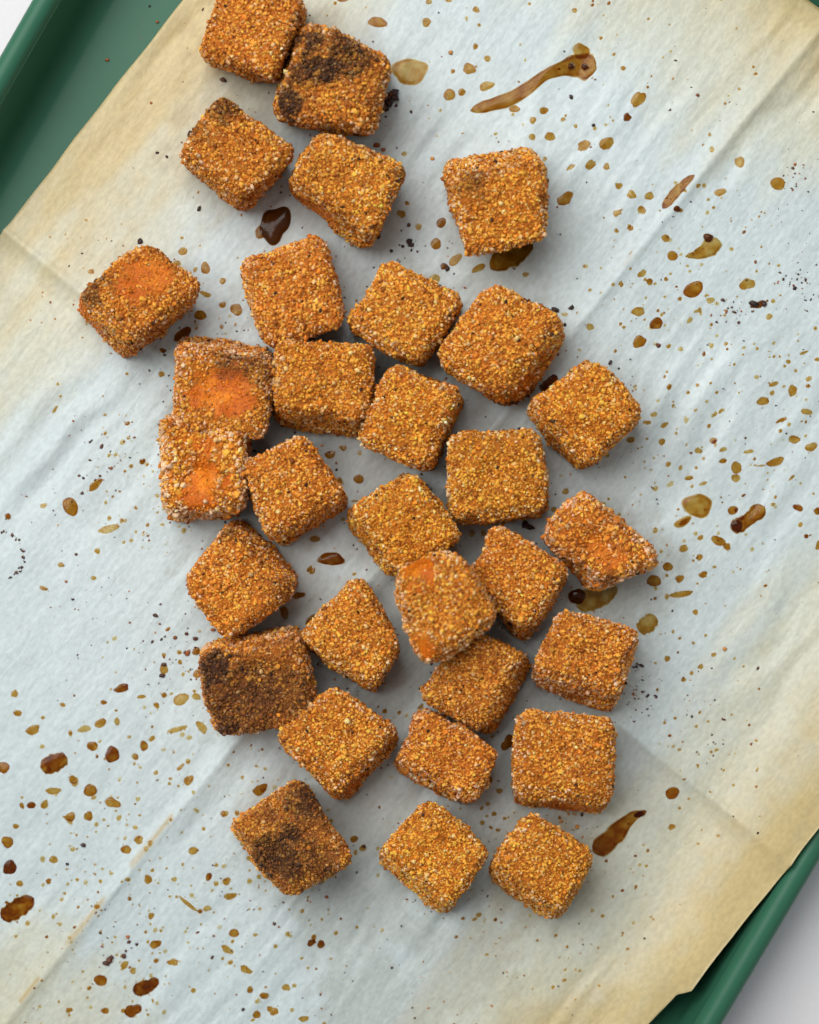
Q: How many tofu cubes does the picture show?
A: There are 31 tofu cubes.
